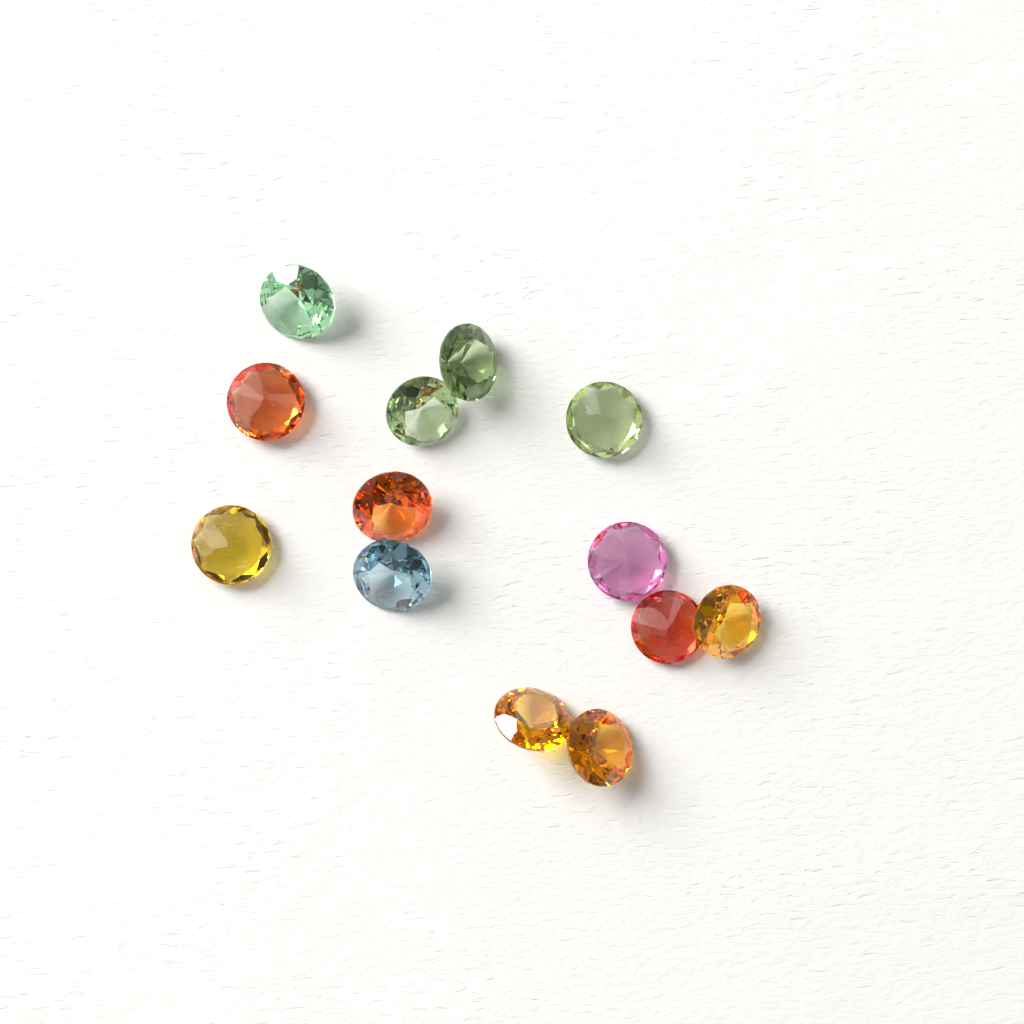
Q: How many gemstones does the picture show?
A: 13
